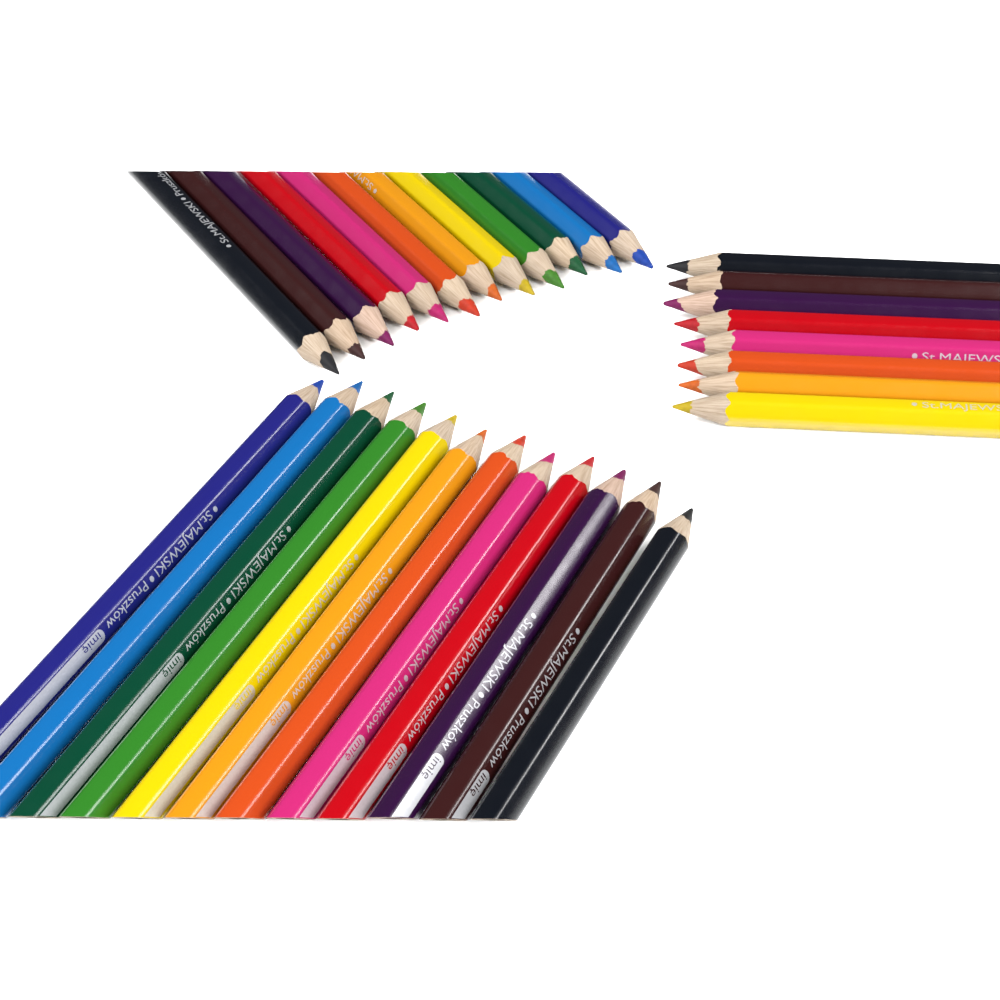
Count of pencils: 32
